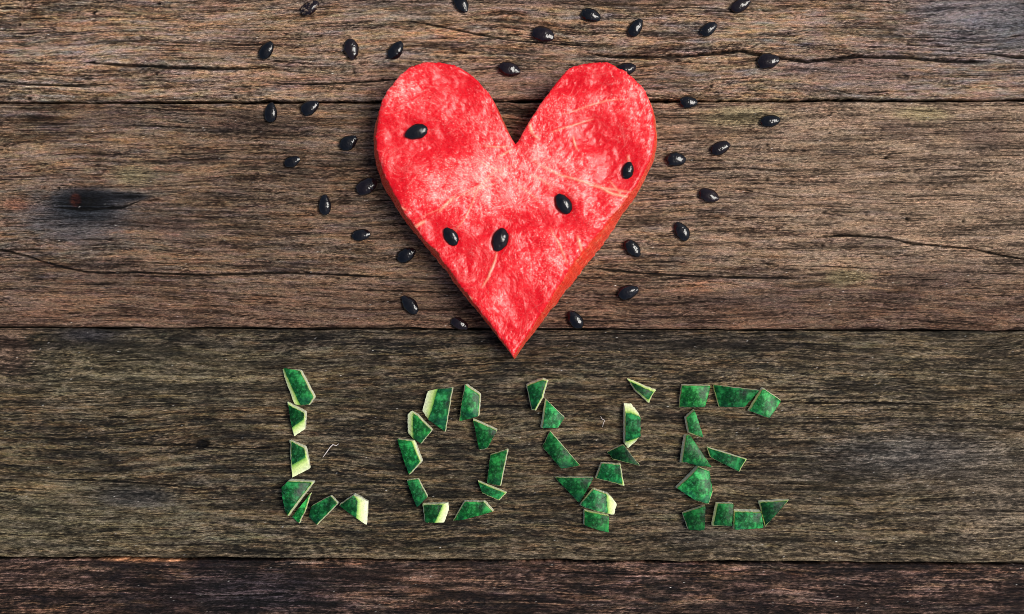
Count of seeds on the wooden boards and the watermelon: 37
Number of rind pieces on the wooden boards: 38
